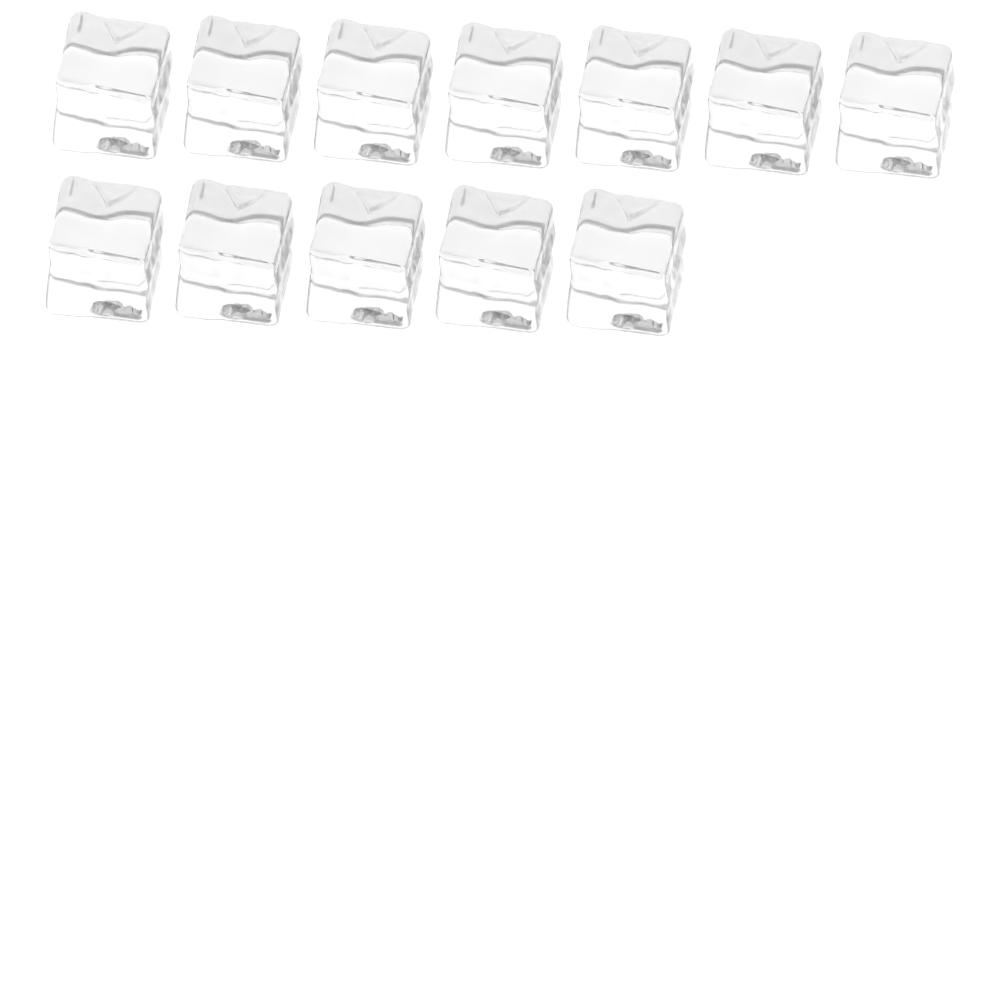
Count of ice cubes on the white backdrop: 12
